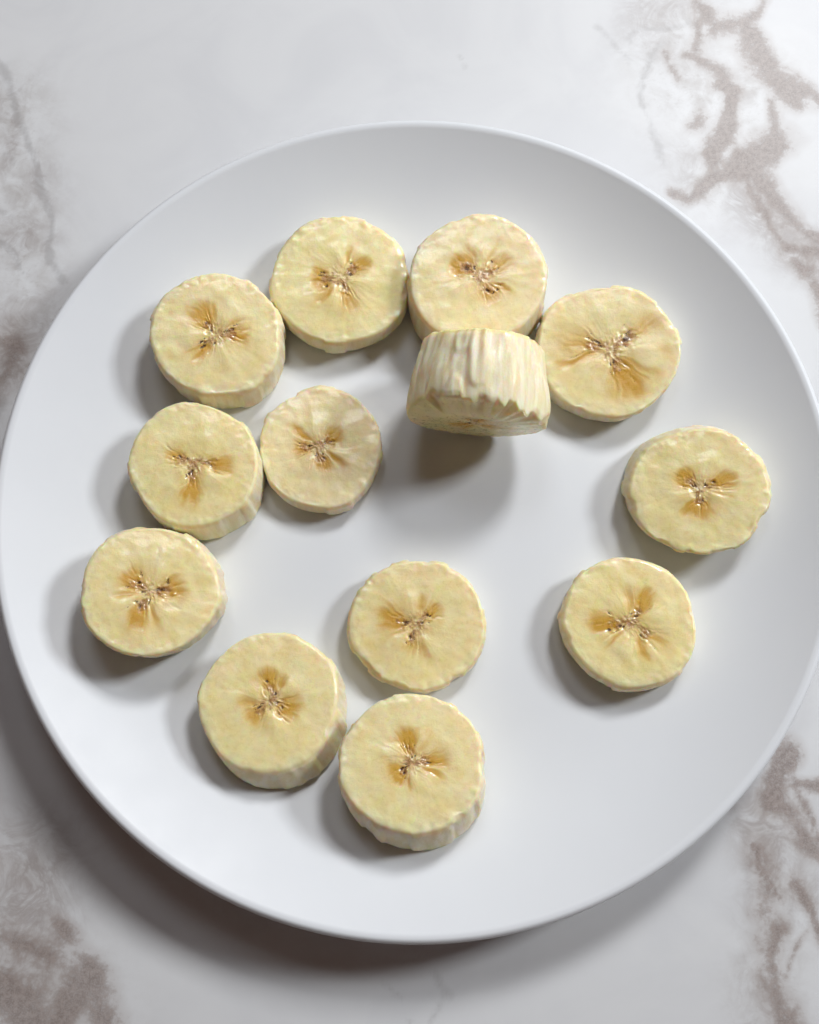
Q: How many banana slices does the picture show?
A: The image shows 13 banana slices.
